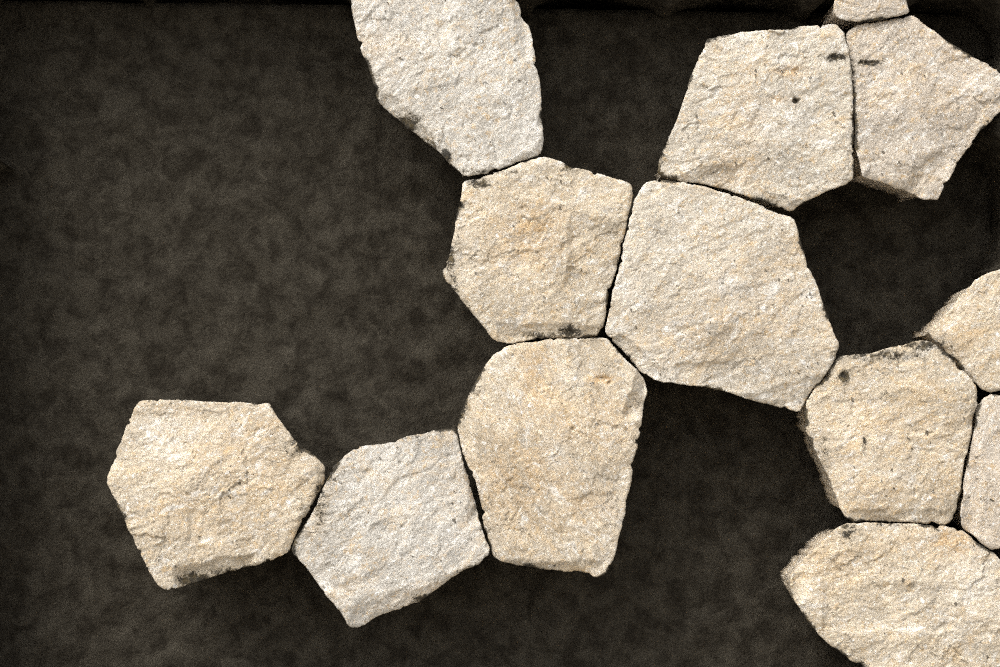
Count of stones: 13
